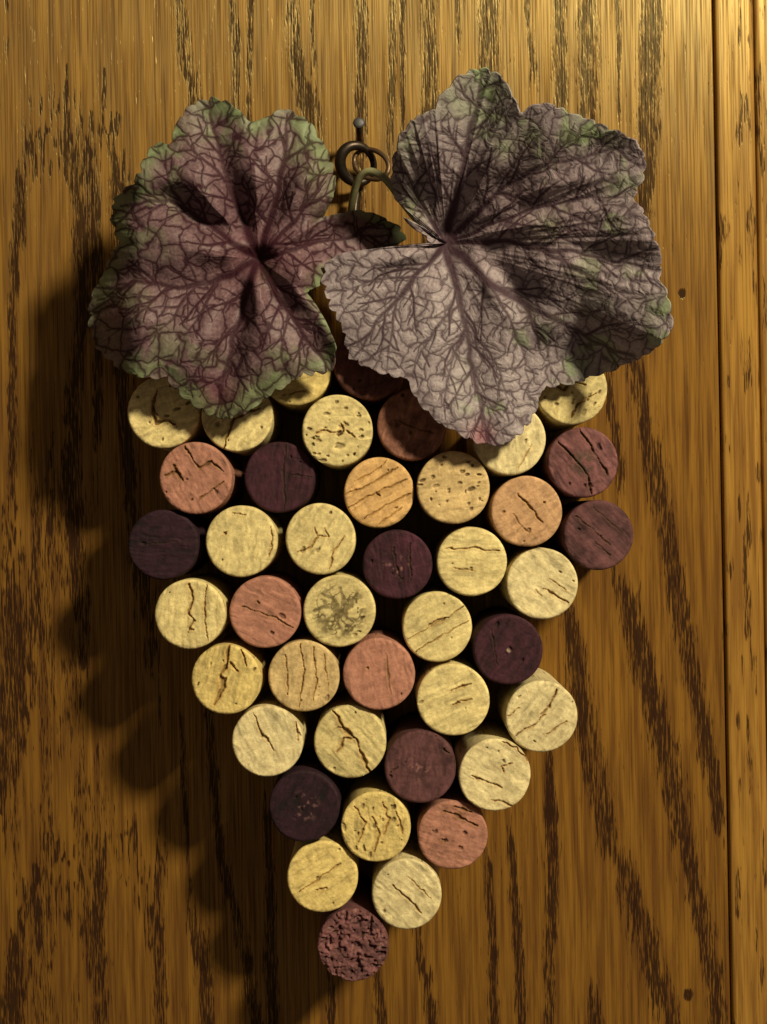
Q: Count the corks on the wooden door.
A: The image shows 41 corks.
